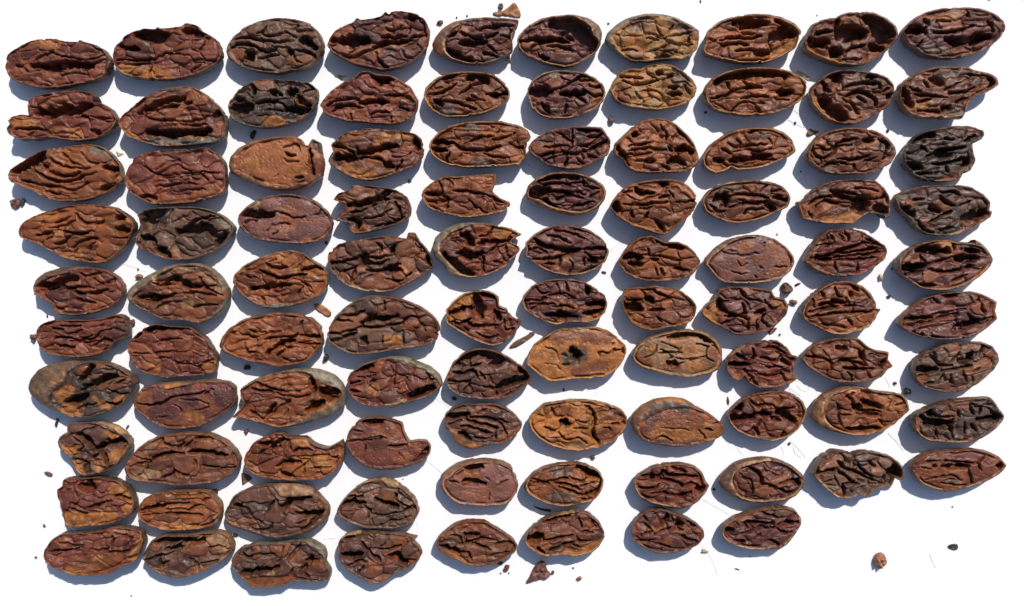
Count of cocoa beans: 98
